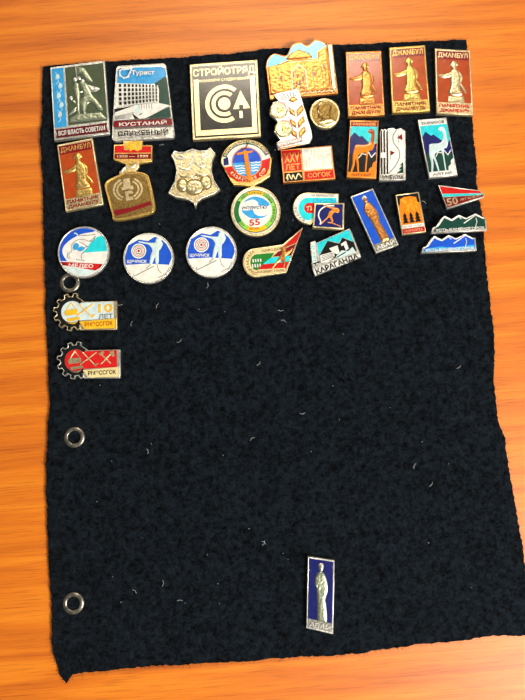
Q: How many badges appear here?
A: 32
